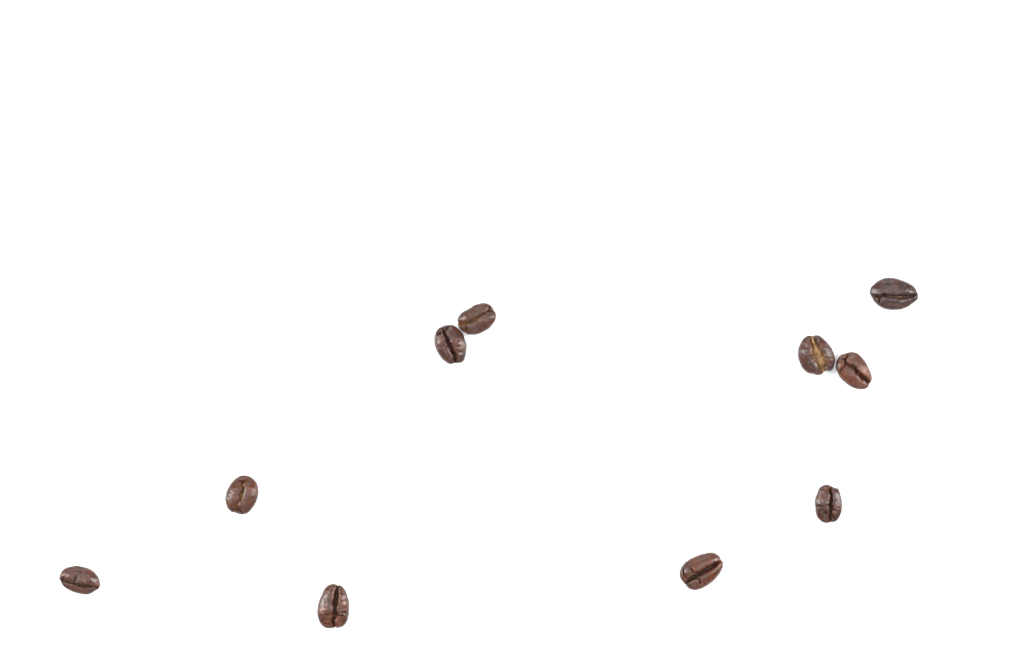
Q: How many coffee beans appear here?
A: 10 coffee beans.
